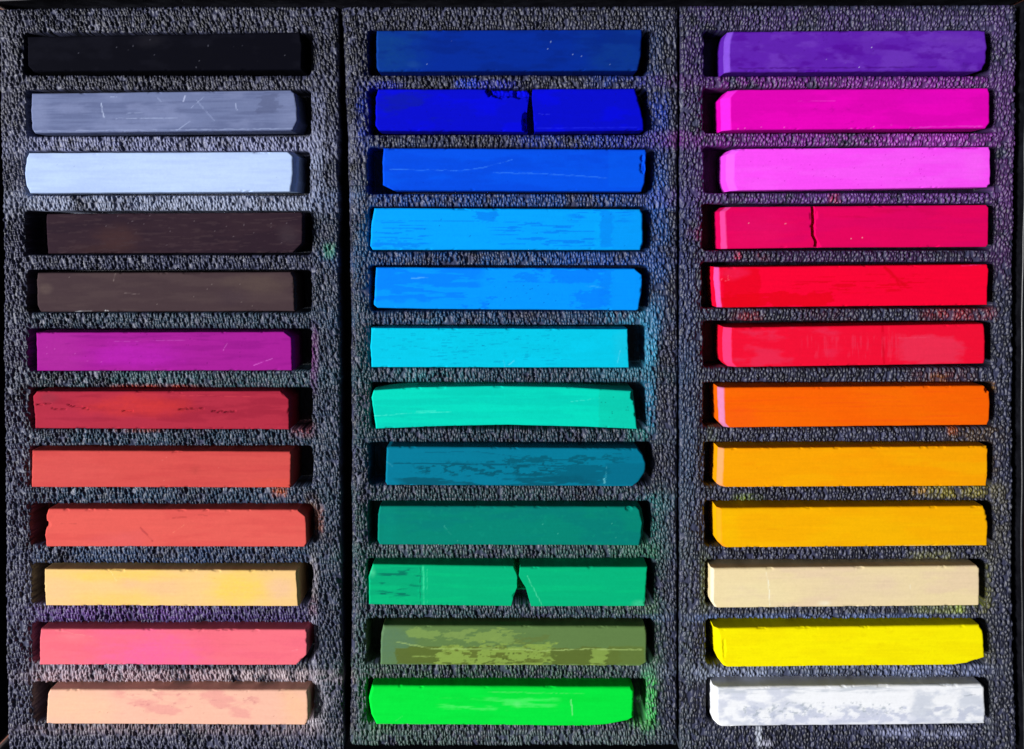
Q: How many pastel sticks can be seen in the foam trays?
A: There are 36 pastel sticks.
